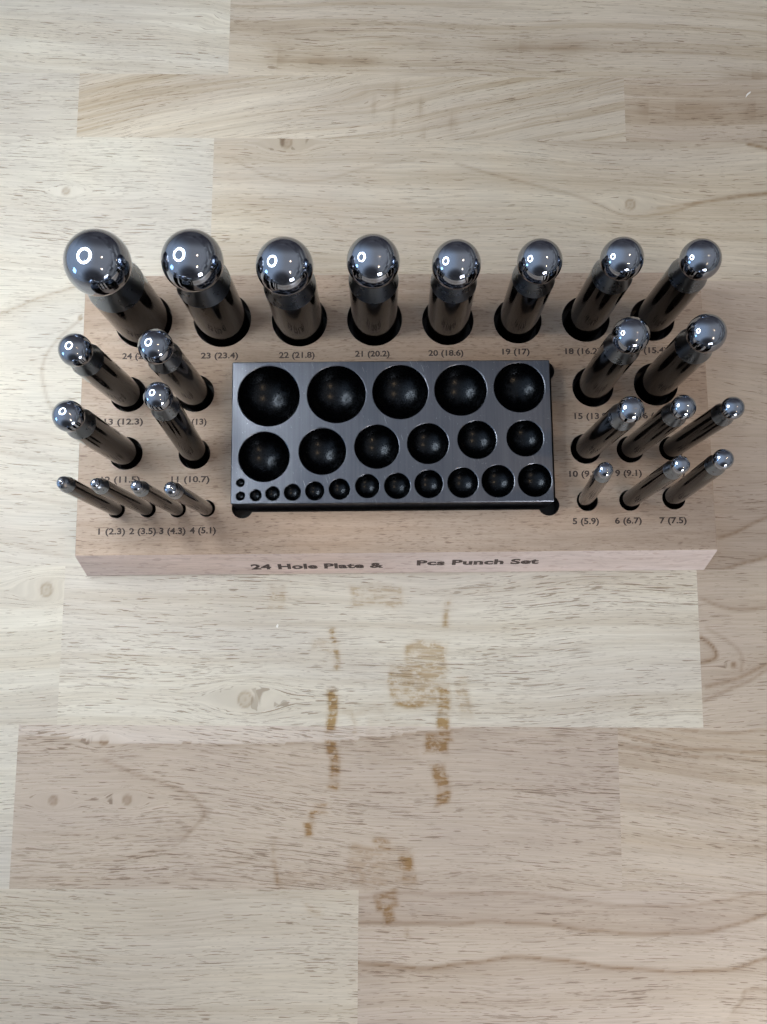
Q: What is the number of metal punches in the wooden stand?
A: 24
